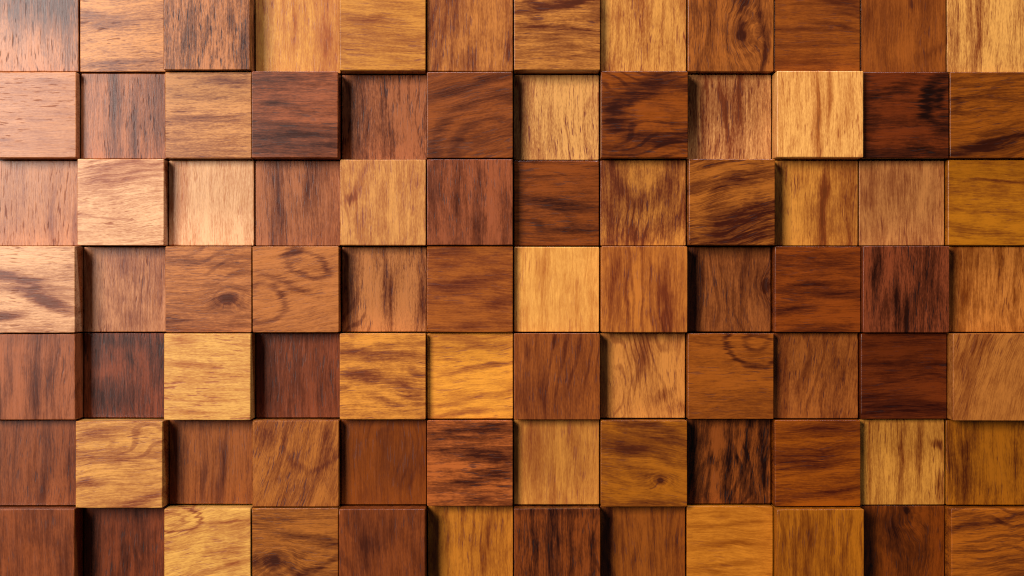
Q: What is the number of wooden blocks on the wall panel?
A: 84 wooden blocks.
